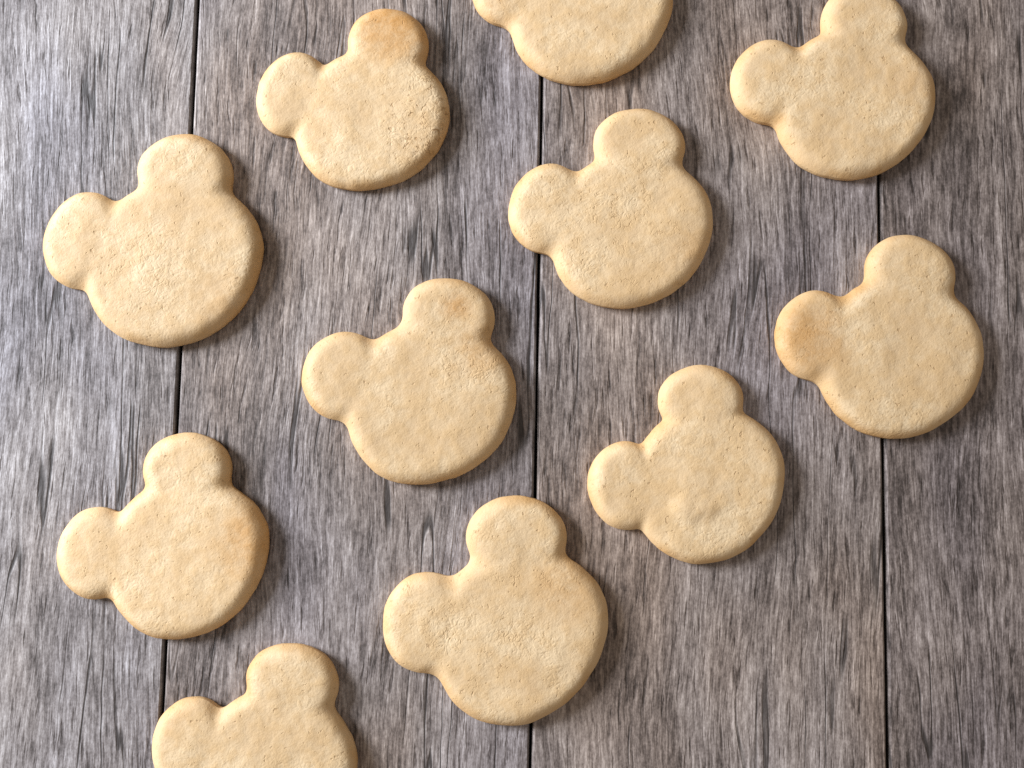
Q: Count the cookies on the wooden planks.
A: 11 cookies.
